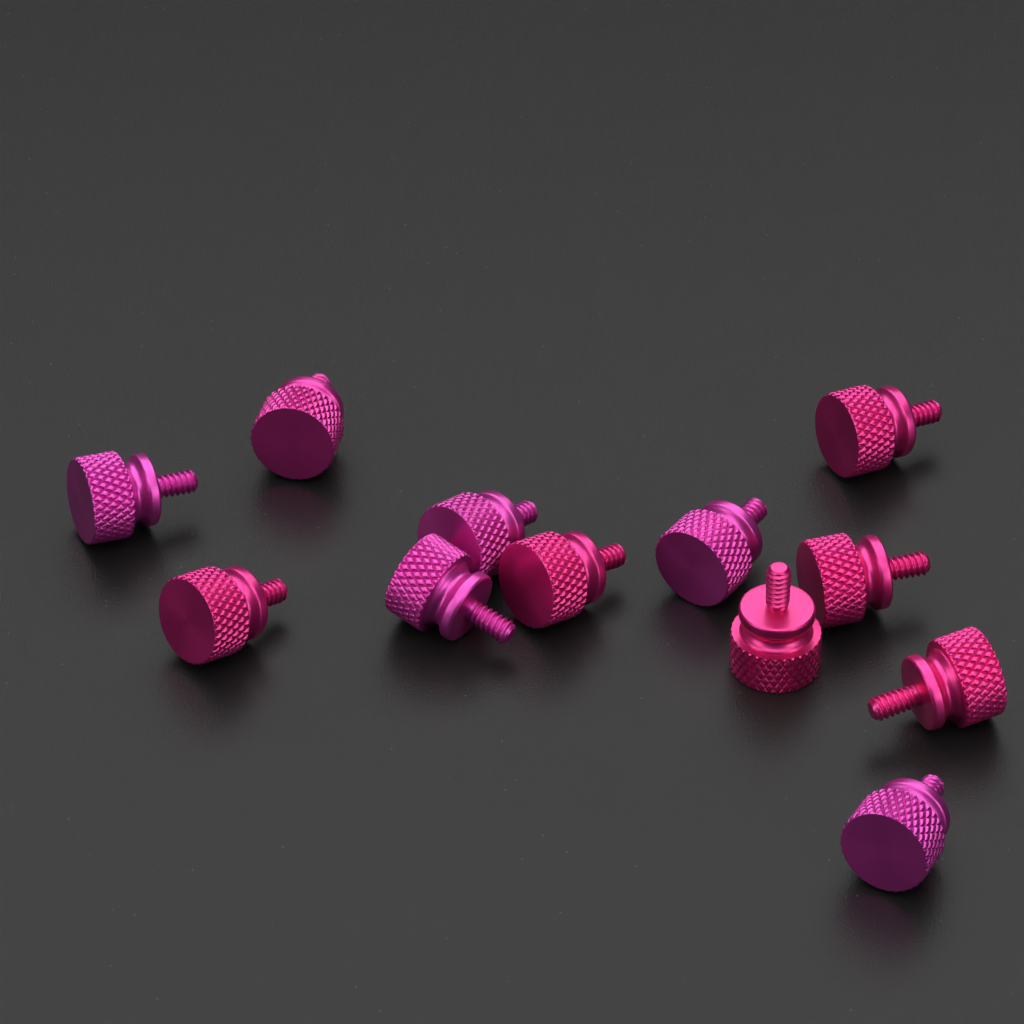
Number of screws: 12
